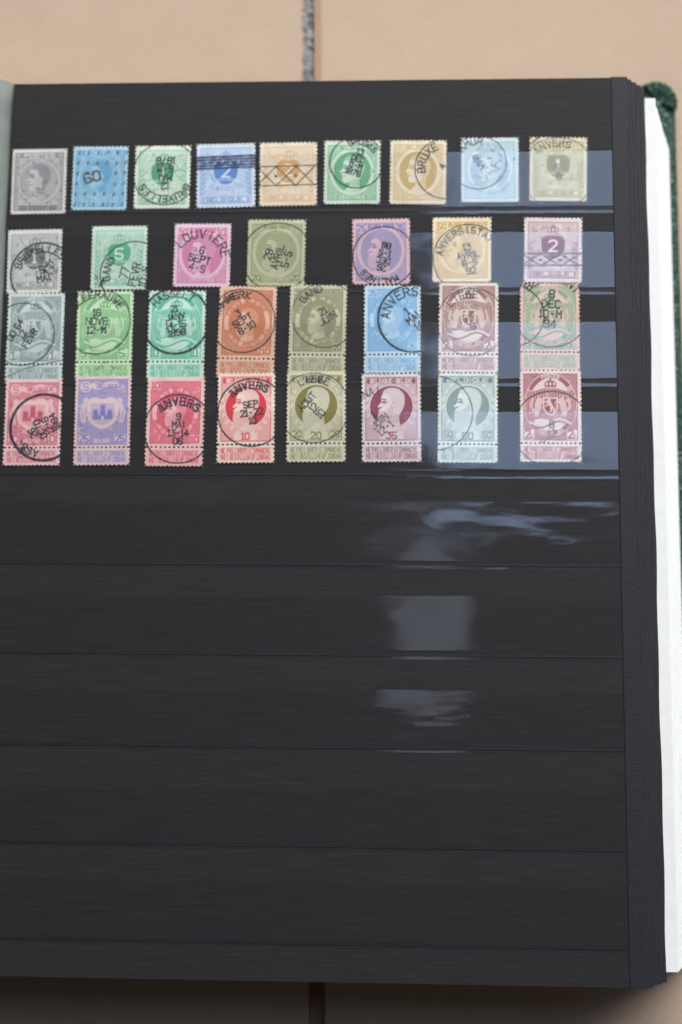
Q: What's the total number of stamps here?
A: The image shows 32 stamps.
